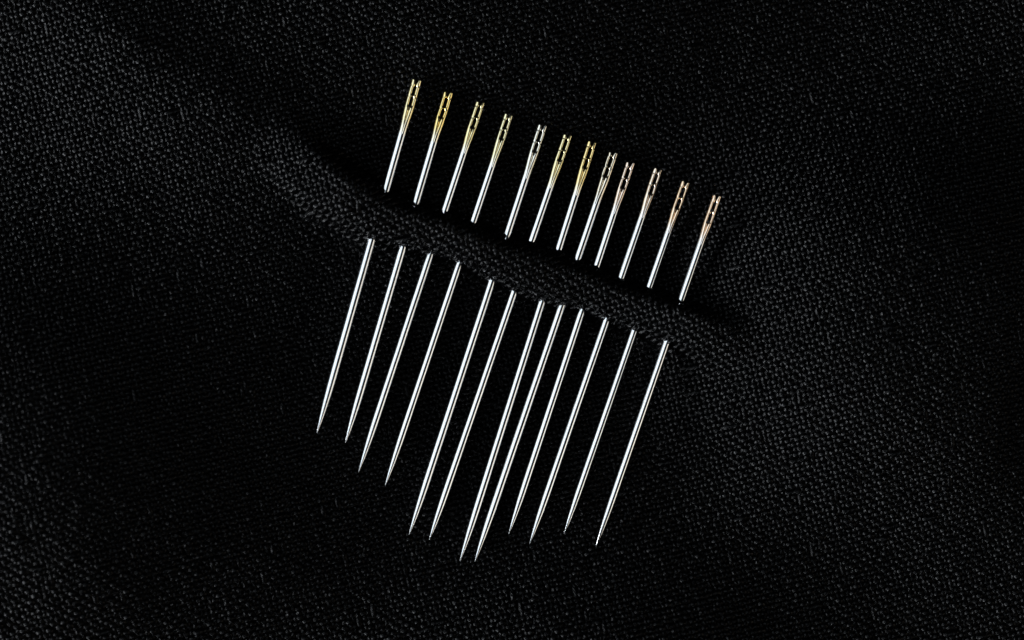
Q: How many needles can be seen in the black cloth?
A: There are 12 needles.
